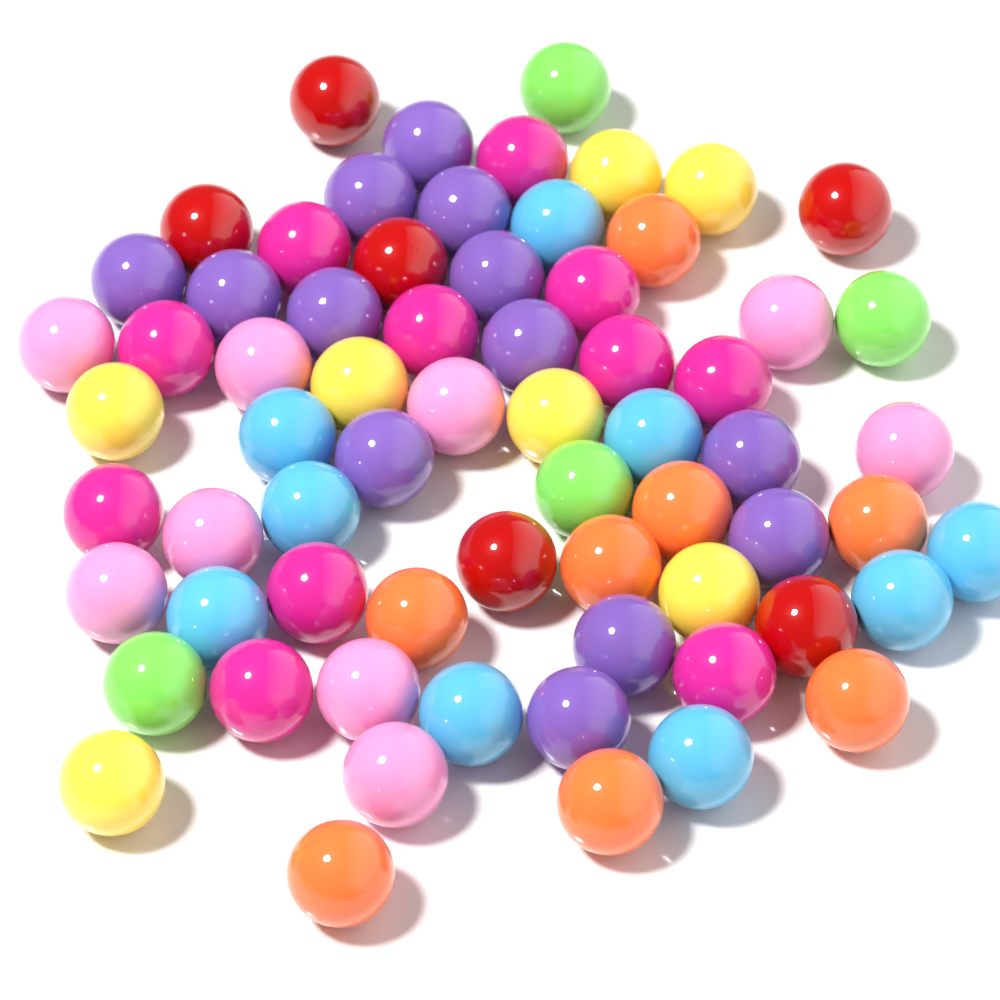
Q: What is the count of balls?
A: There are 67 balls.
